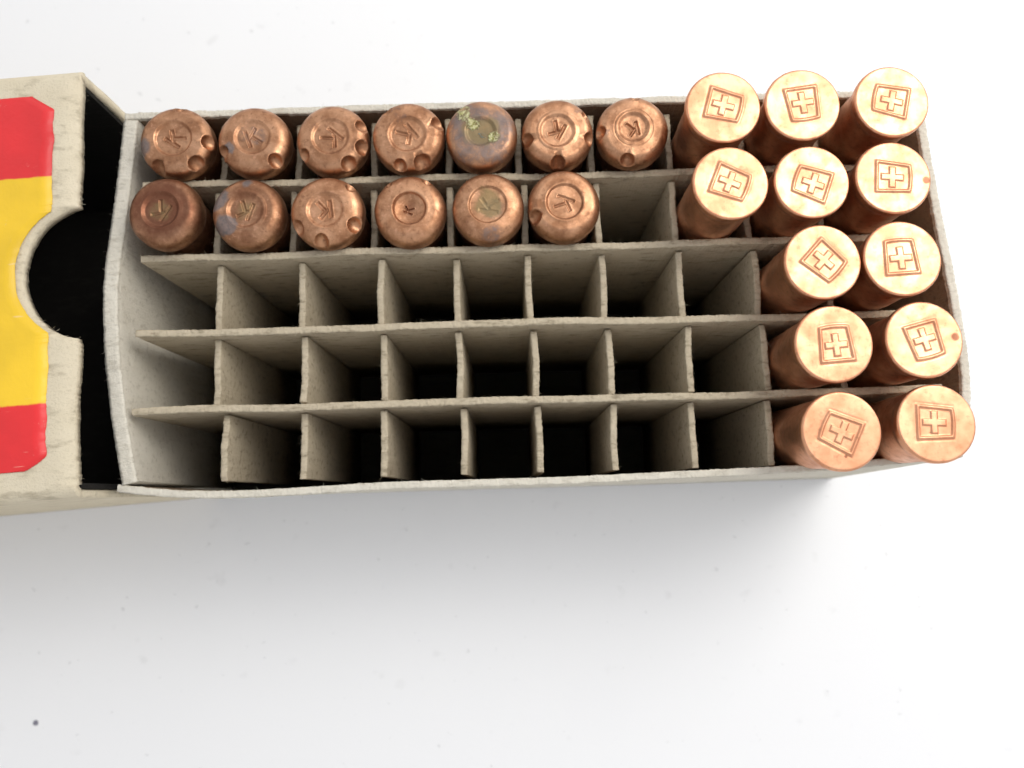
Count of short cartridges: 13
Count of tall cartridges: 12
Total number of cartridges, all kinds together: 25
